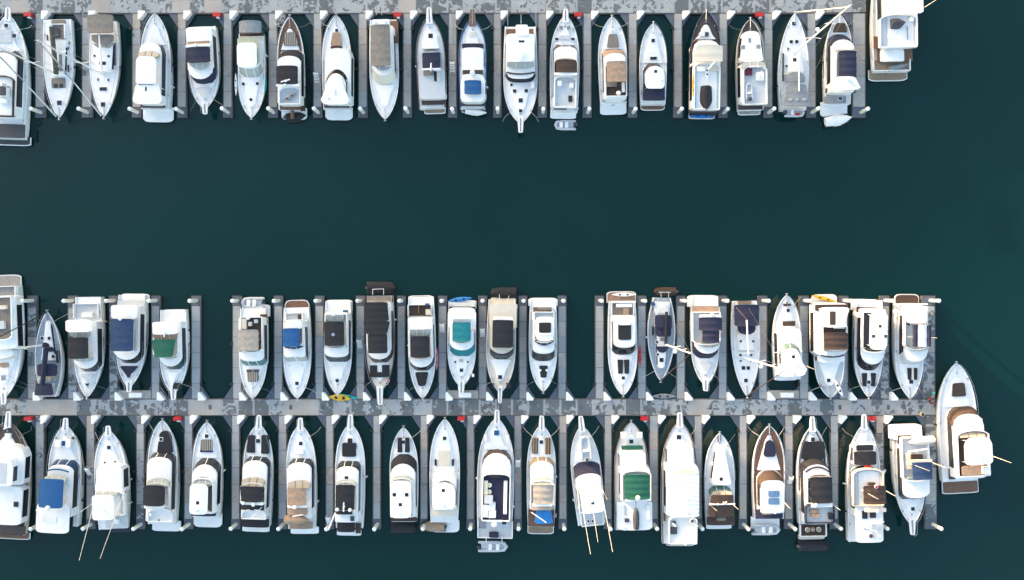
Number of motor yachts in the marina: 56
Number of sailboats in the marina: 6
